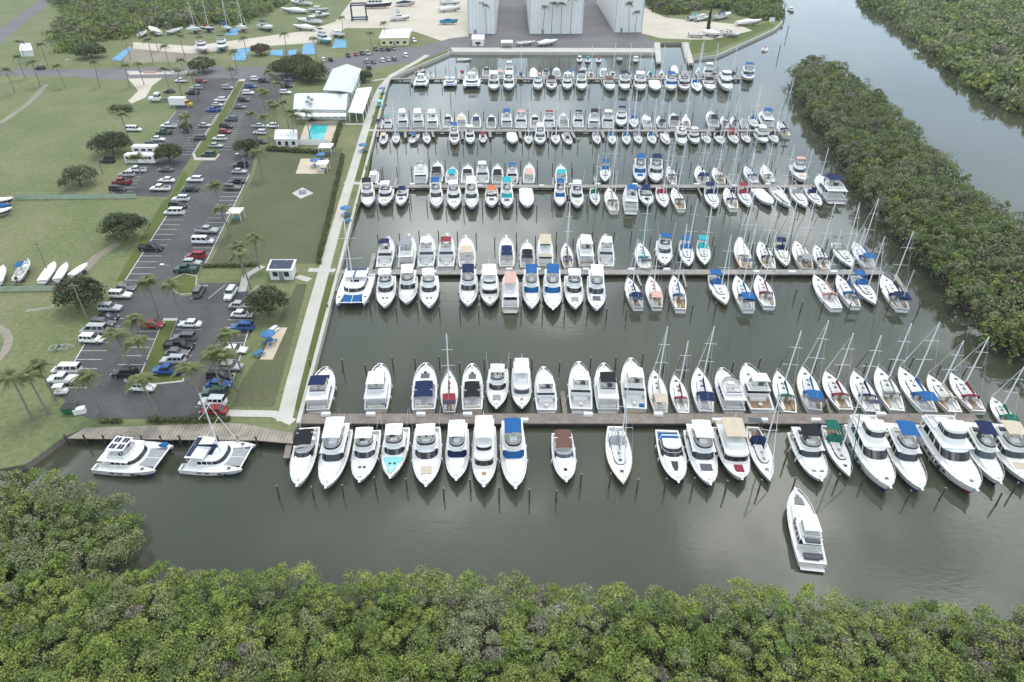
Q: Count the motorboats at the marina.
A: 189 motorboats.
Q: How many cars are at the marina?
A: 107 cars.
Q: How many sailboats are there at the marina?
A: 91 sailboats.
